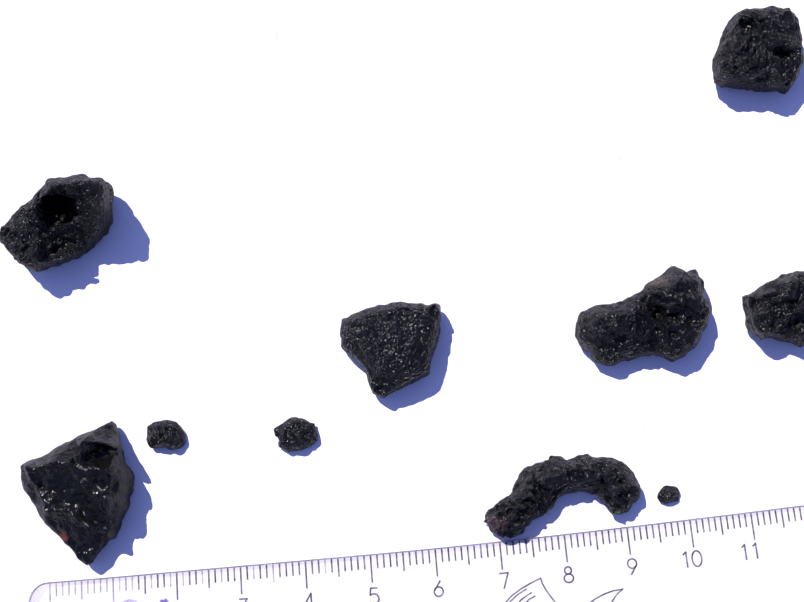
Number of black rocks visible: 10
